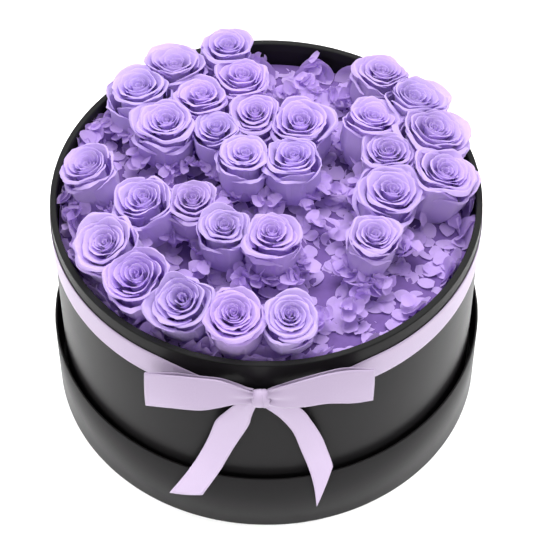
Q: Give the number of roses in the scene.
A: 29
